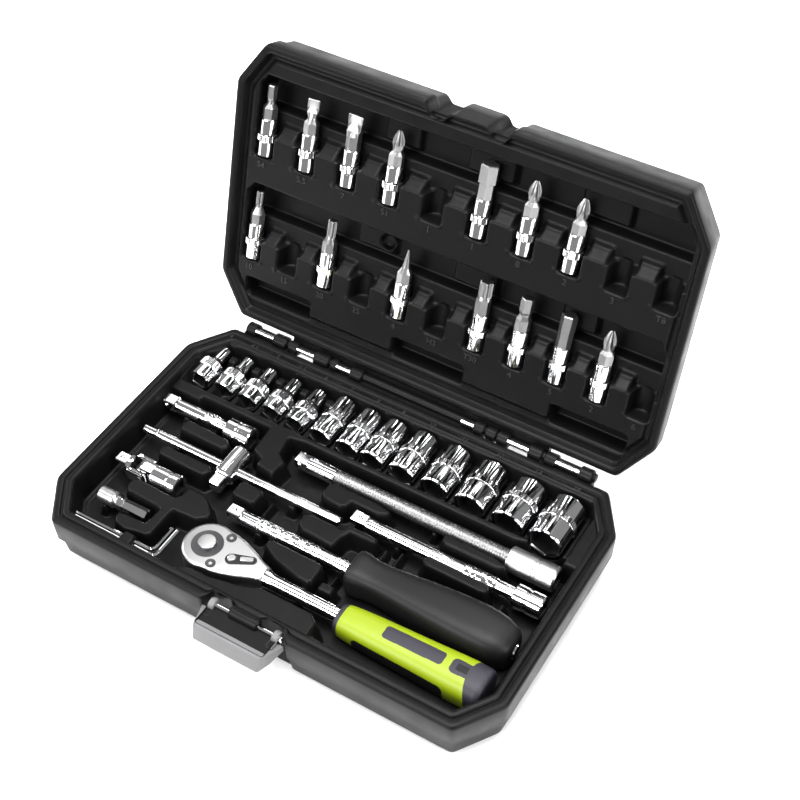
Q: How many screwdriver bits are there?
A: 14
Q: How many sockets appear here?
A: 13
